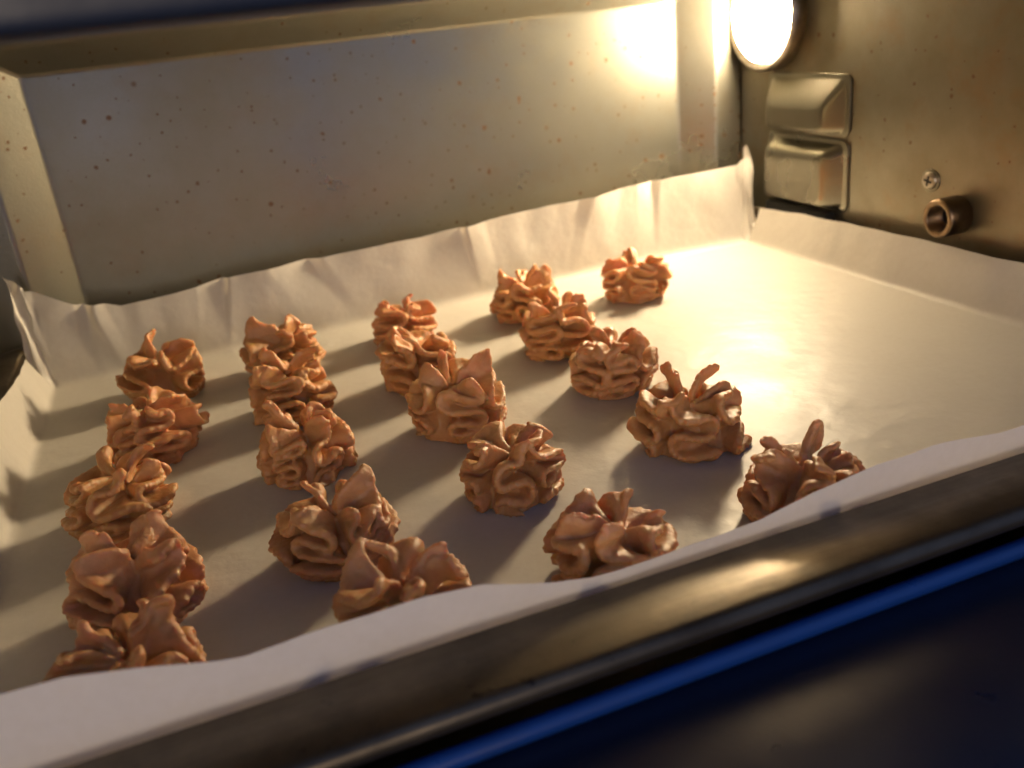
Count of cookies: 21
